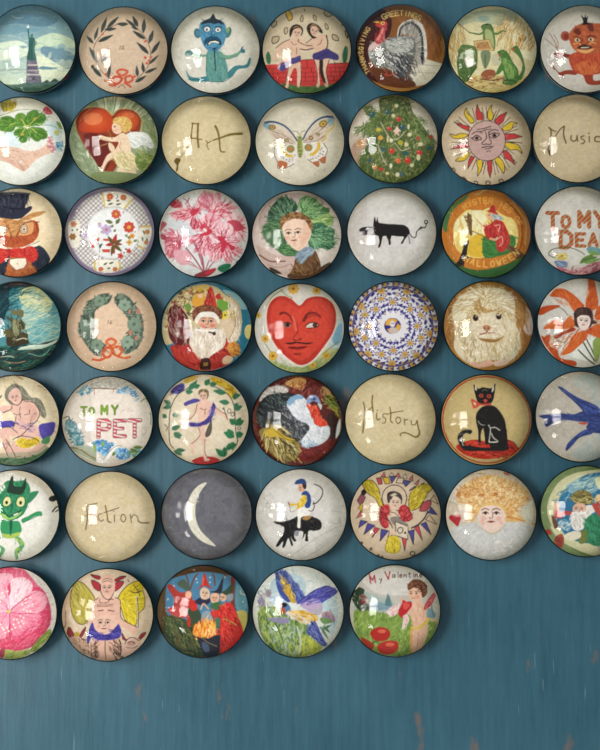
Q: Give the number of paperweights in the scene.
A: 47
